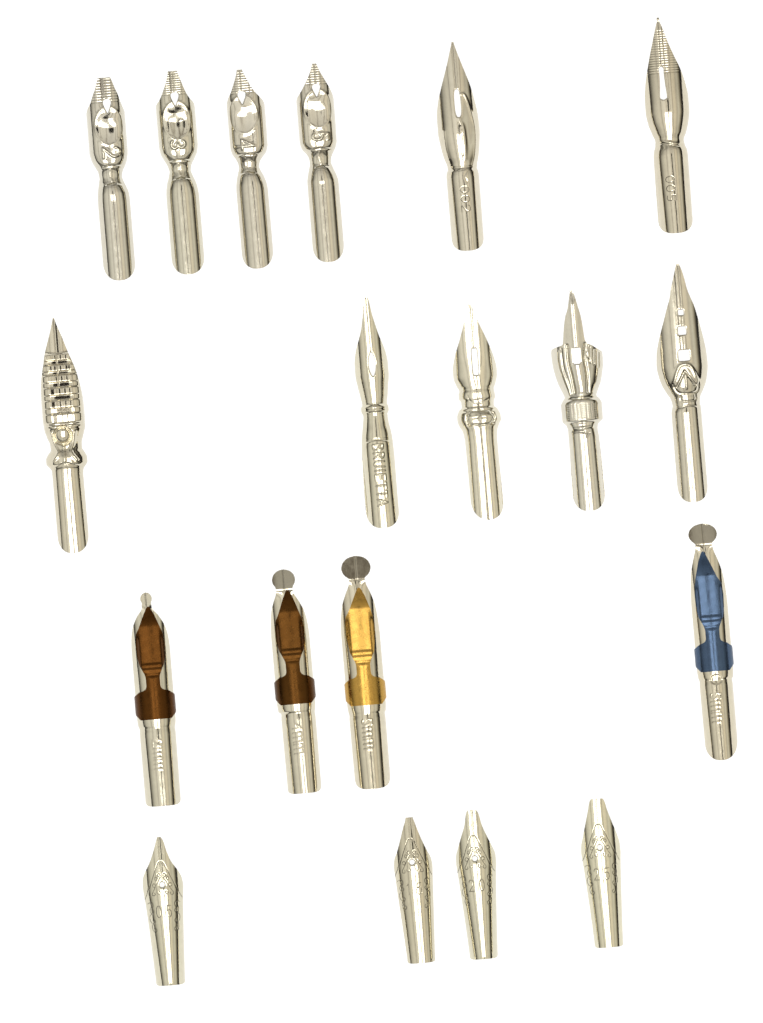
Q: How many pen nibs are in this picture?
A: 19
